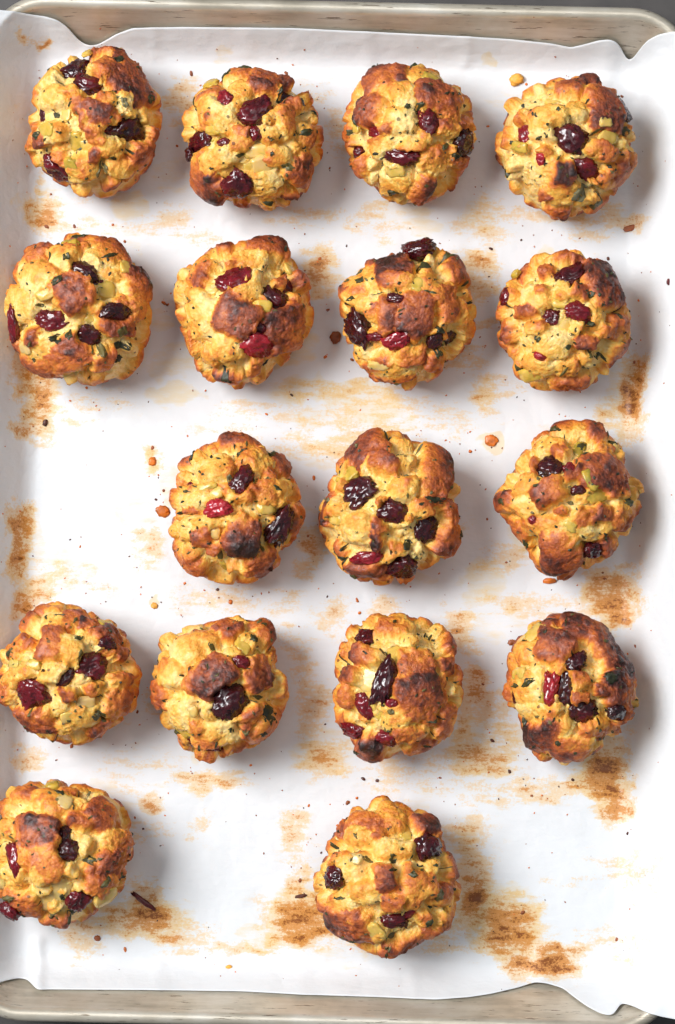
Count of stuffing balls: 17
